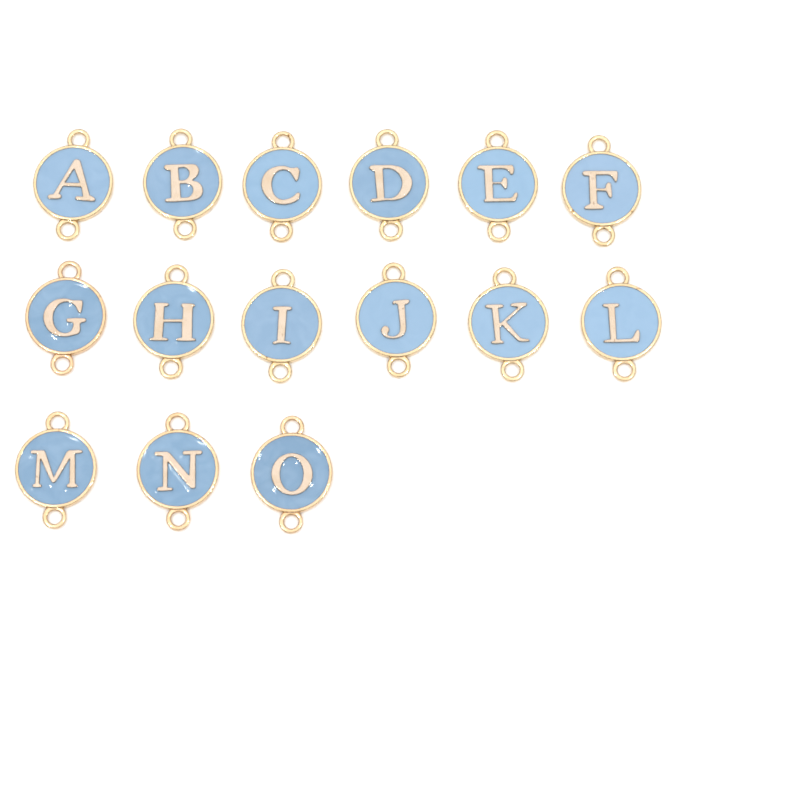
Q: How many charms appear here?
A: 15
